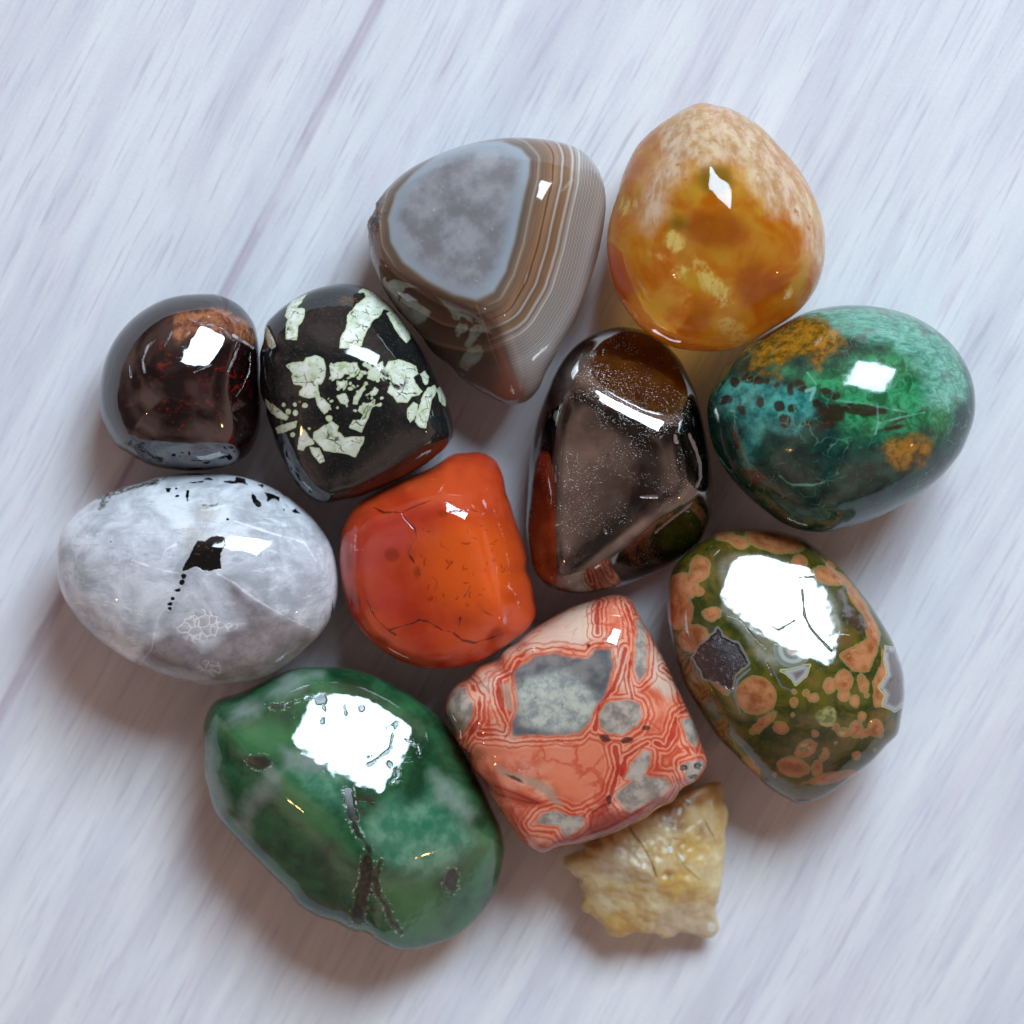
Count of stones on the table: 12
